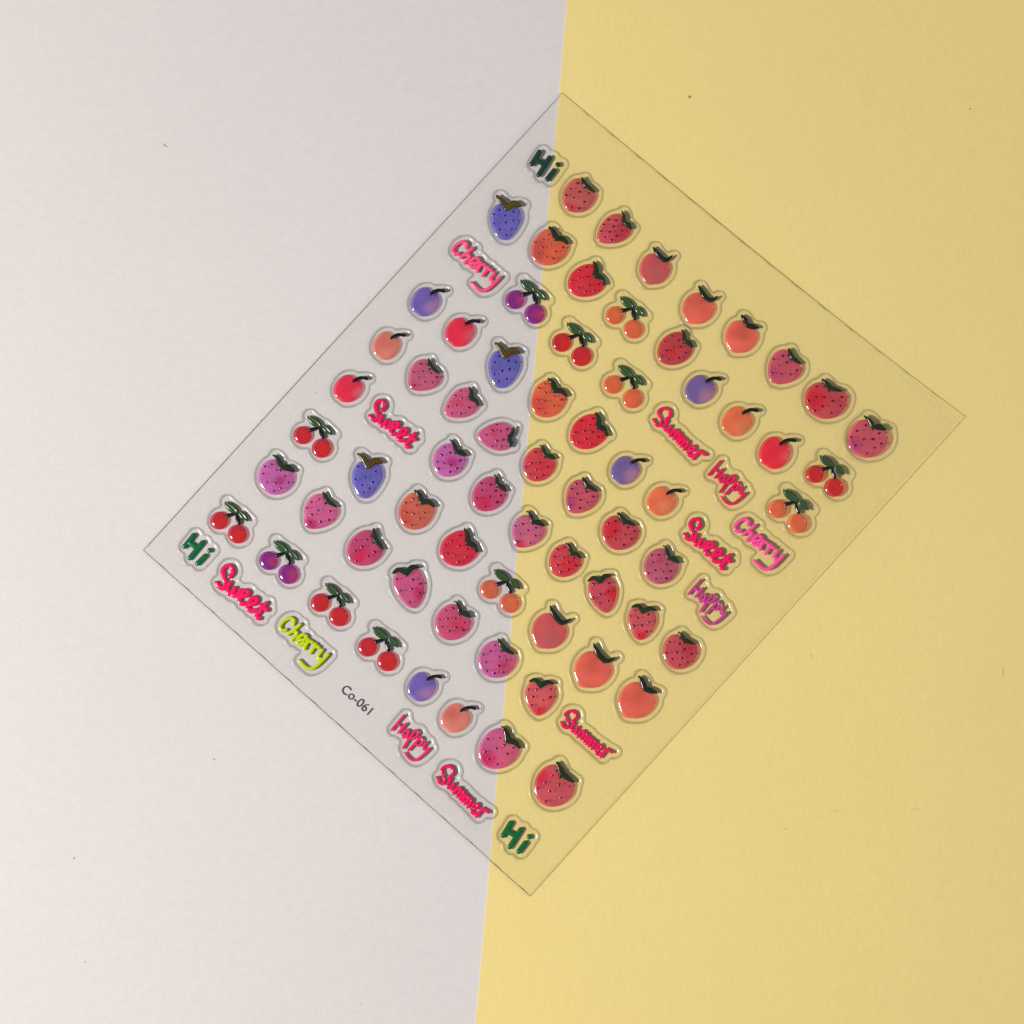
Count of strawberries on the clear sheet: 38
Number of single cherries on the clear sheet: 11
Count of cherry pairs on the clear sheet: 12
